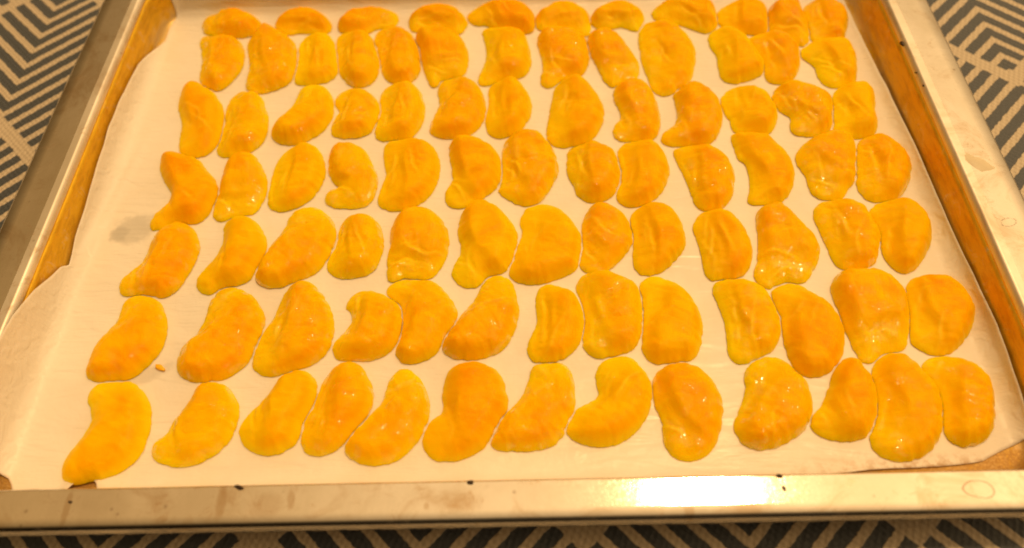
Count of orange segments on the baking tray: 89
